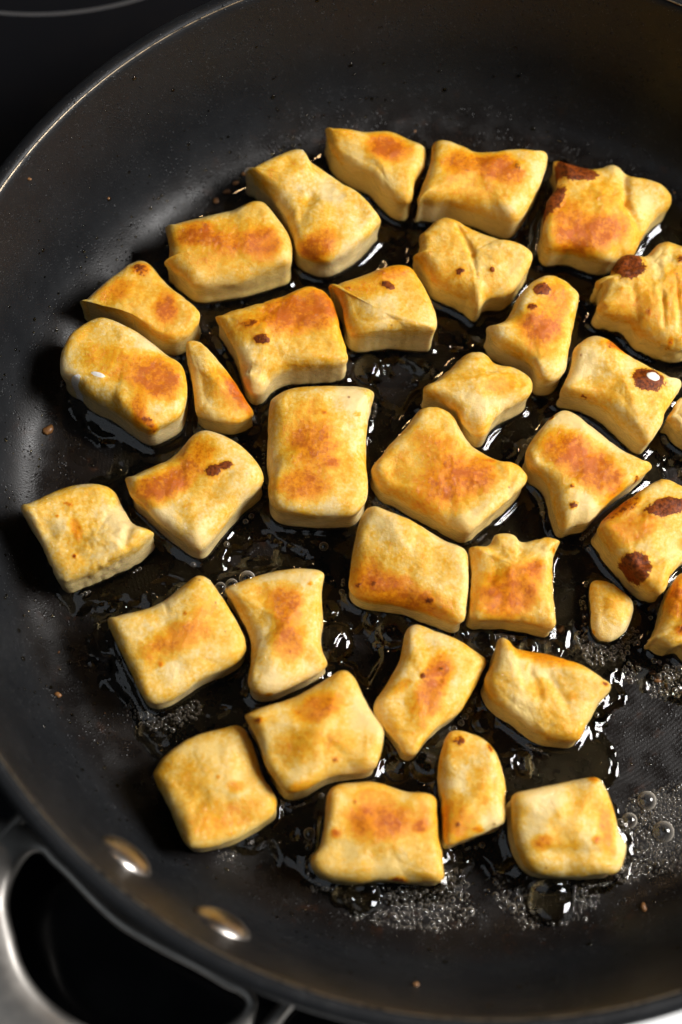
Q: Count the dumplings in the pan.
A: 35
